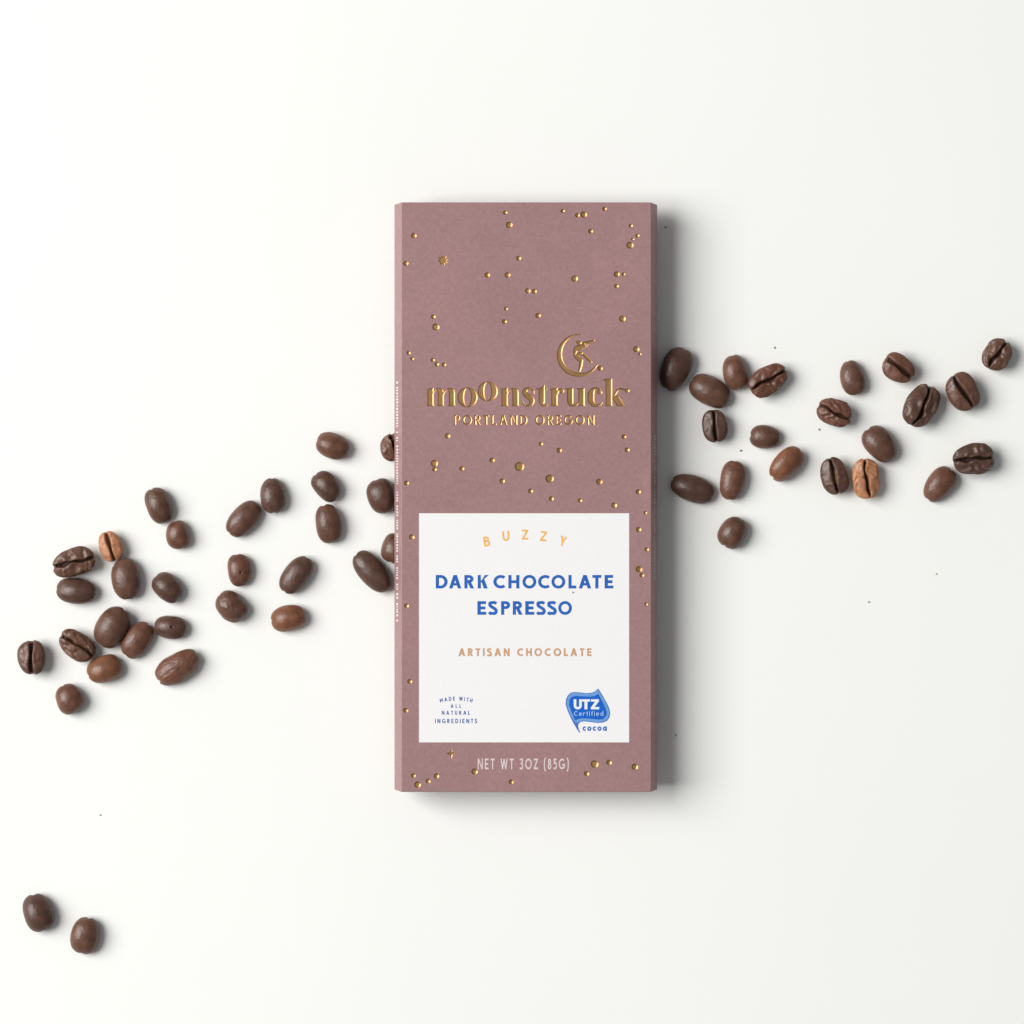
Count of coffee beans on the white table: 51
